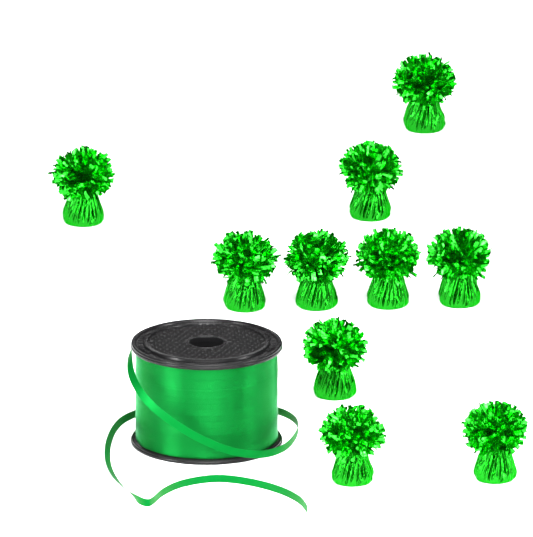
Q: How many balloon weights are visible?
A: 10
